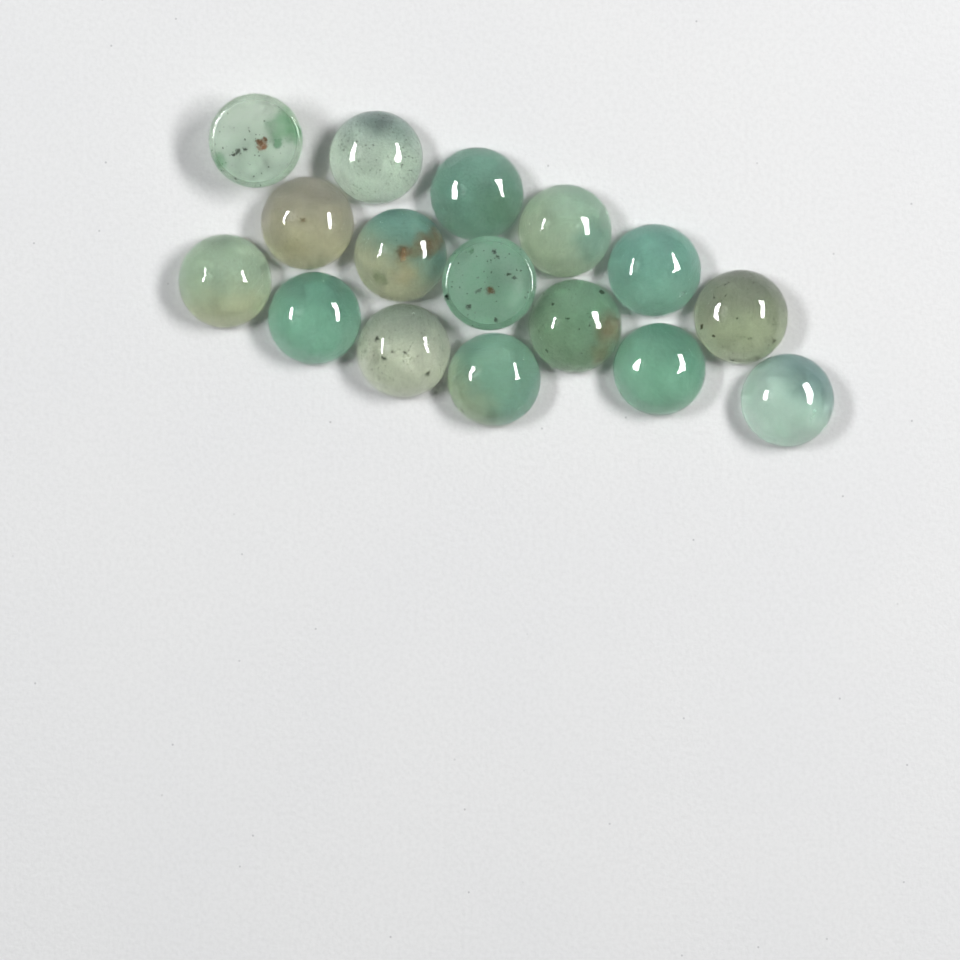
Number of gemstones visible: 16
